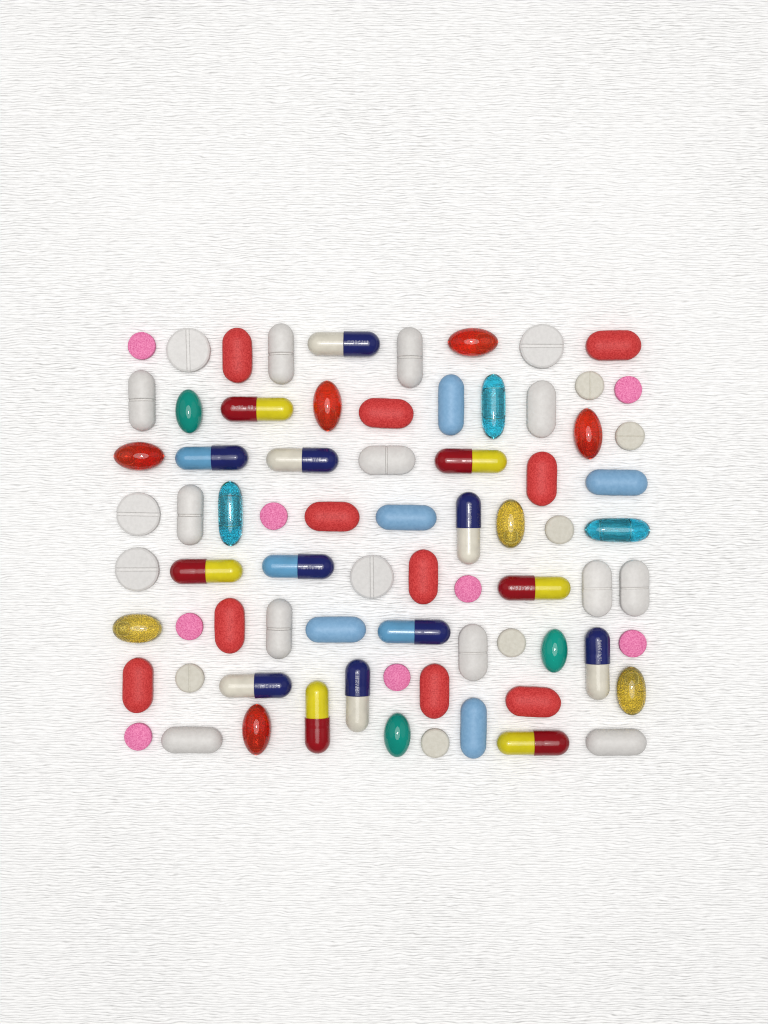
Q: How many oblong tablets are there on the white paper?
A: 27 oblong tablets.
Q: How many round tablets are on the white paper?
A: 19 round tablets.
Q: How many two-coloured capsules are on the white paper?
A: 15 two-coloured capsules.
